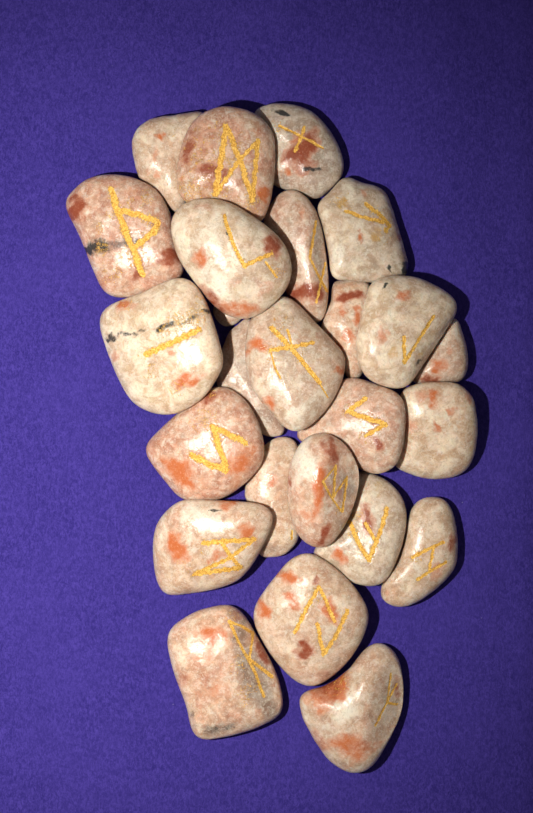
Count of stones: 25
